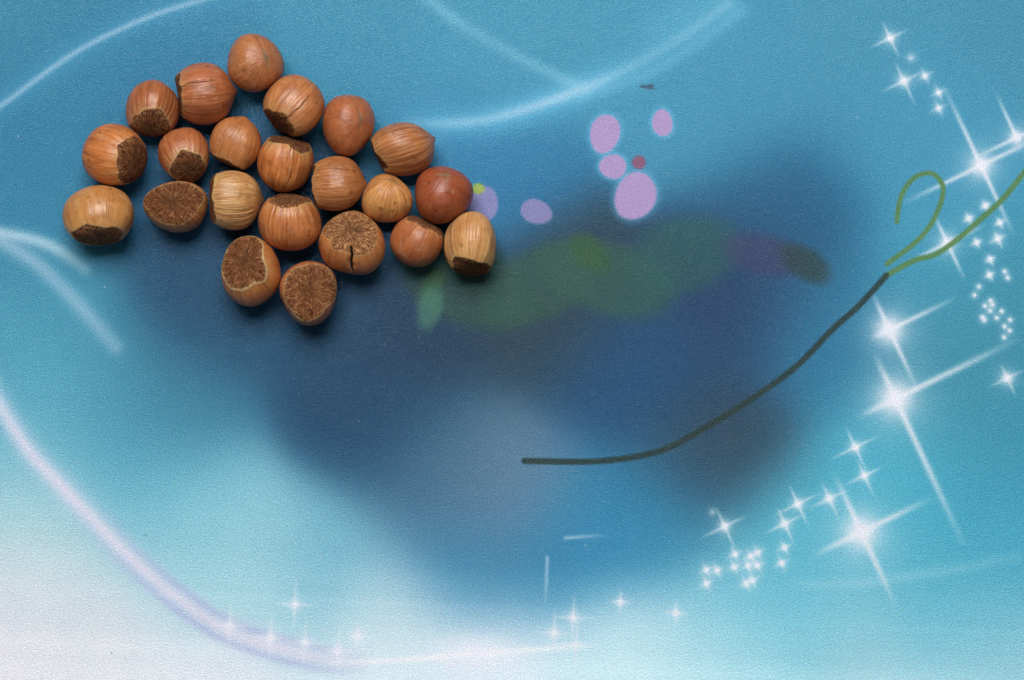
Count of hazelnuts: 22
